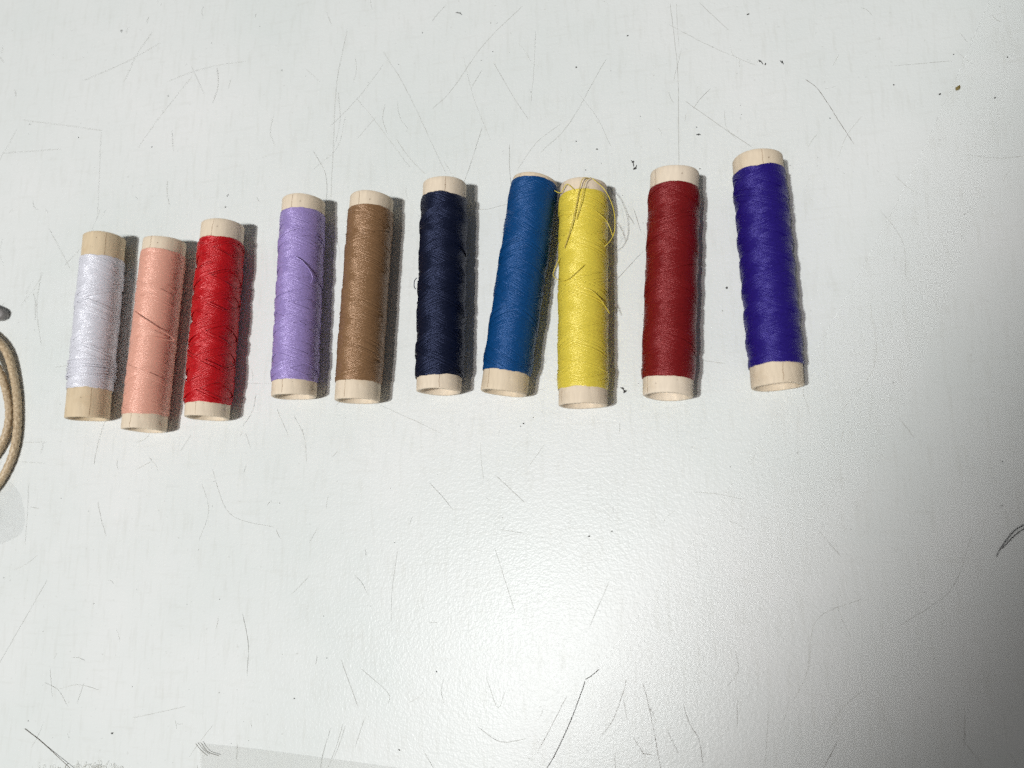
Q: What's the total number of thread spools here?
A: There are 10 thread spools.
